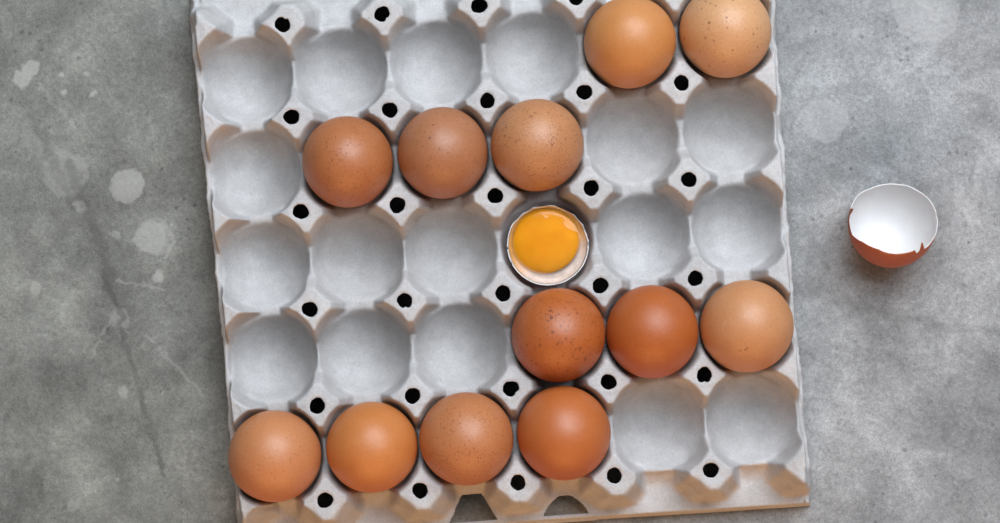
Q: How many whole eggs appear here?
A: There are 12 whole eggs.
